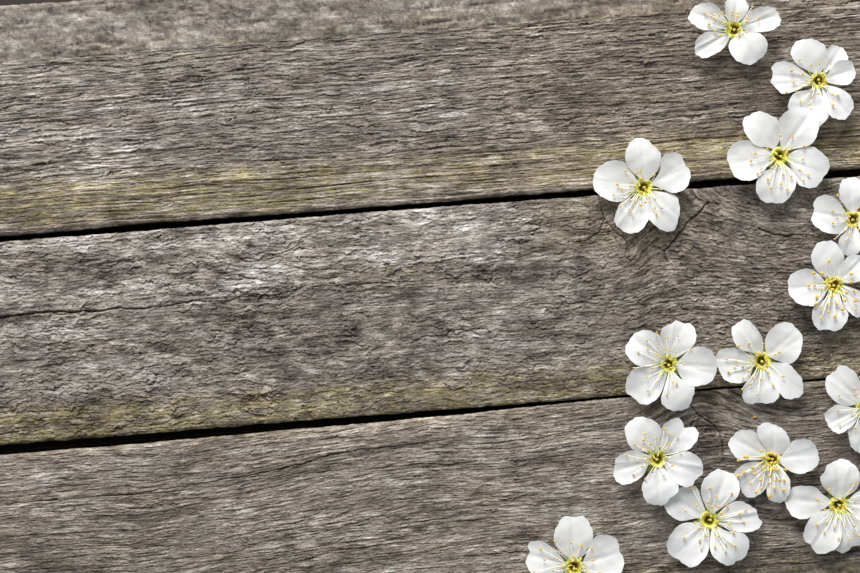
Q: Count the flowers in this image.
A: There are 14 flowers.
